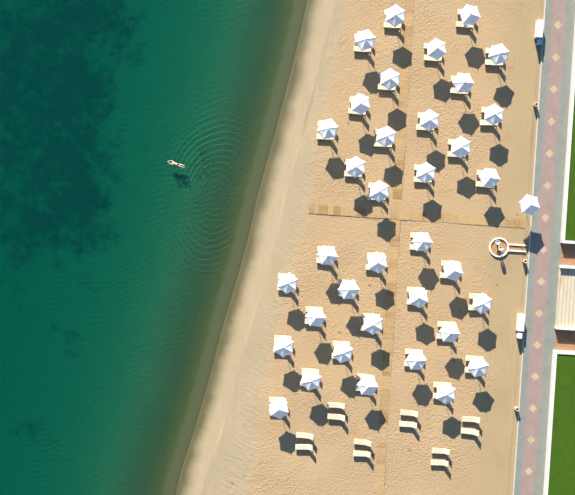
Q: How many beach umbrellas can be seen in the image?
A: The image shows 37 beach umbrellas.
